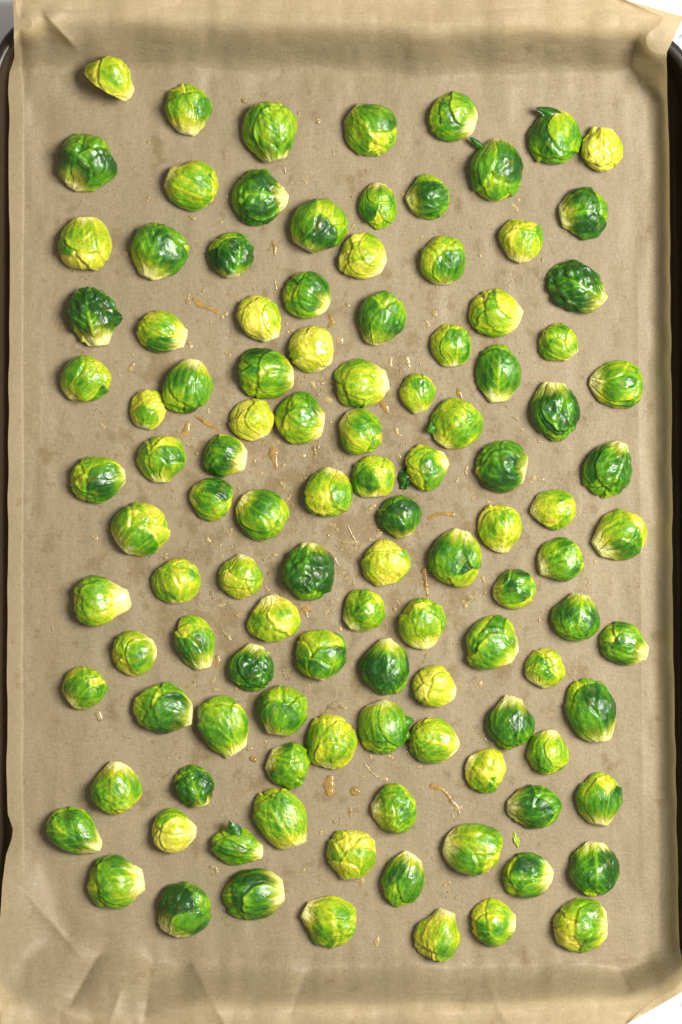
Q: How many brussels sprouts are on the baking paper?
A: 113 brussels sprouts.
